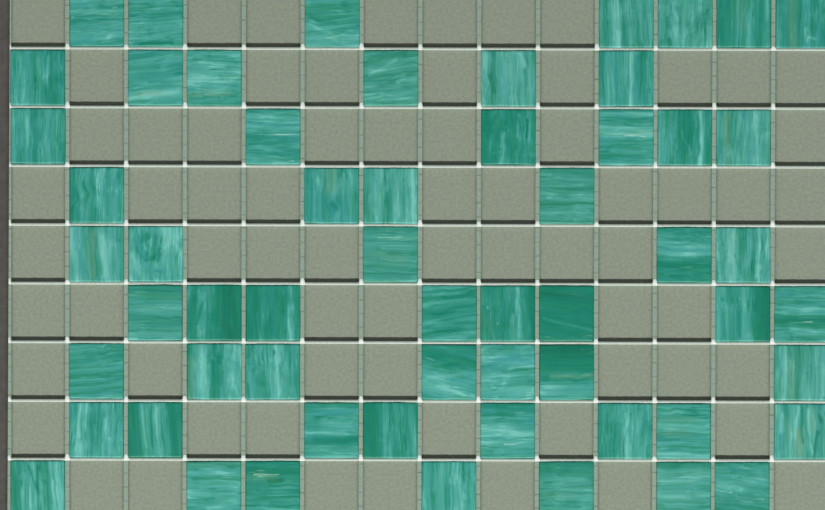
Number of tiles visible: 58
